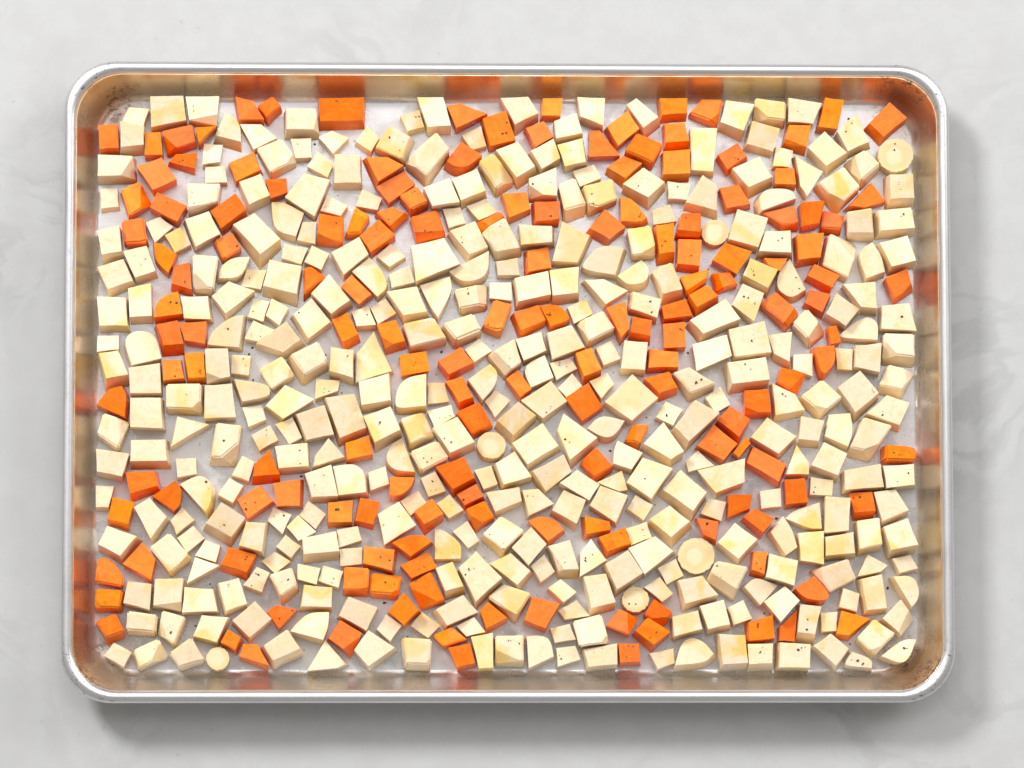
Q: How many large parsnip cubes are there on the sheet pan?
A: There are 200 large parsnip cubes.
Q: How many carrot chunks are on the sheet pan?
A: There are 156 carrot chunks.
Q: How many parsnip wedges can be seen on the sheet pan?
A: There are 49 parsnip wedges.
